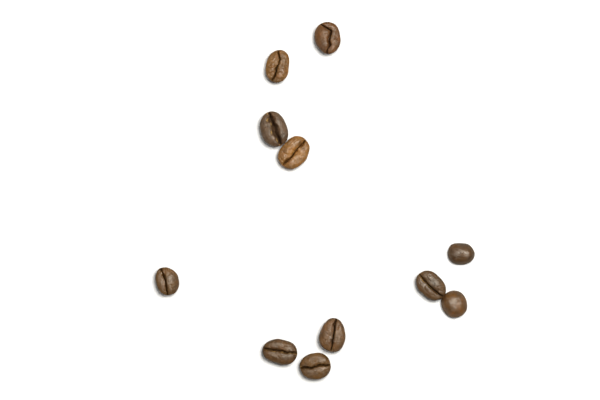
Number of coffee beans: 11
